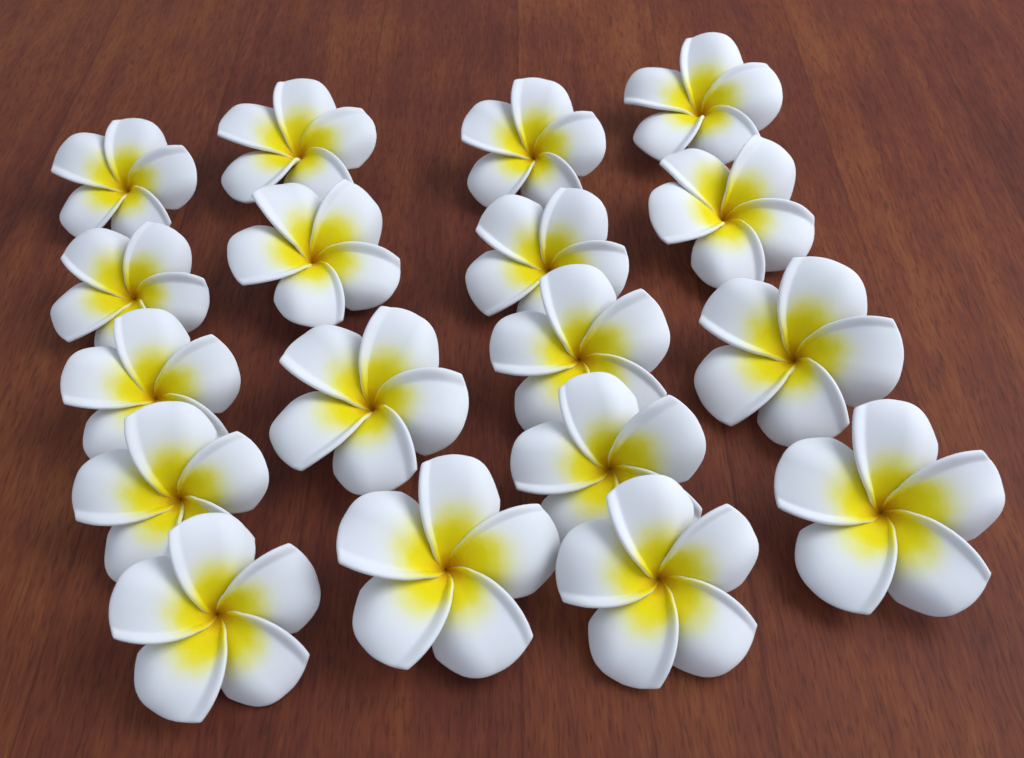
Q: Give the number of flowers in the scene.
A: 18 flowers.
